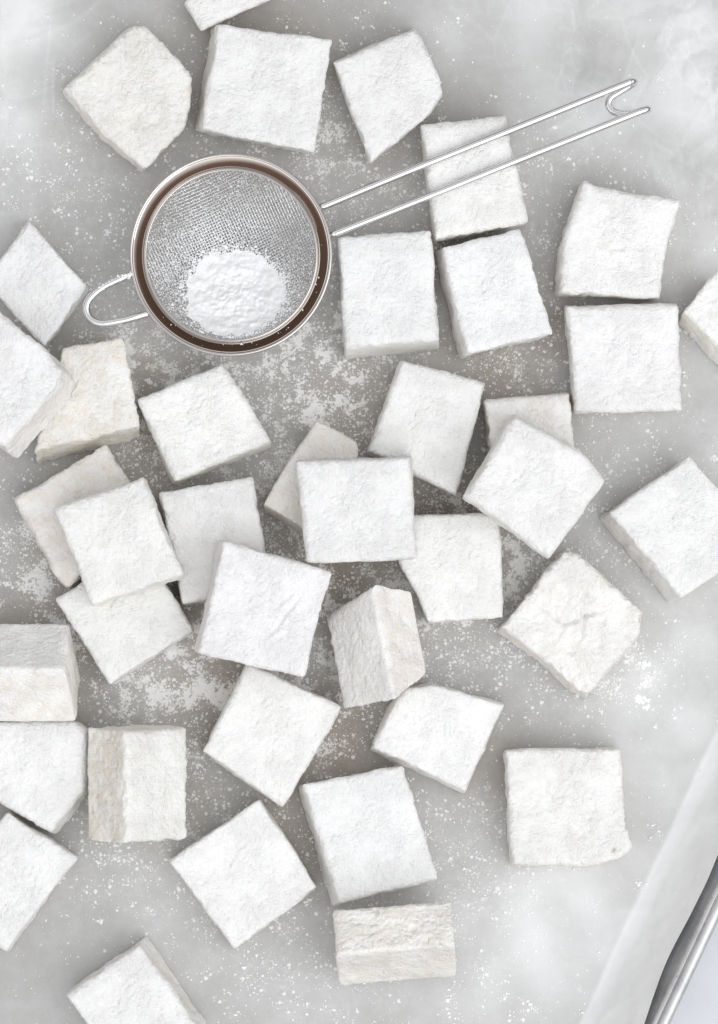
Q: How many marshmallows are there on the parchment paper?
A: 39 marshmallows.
